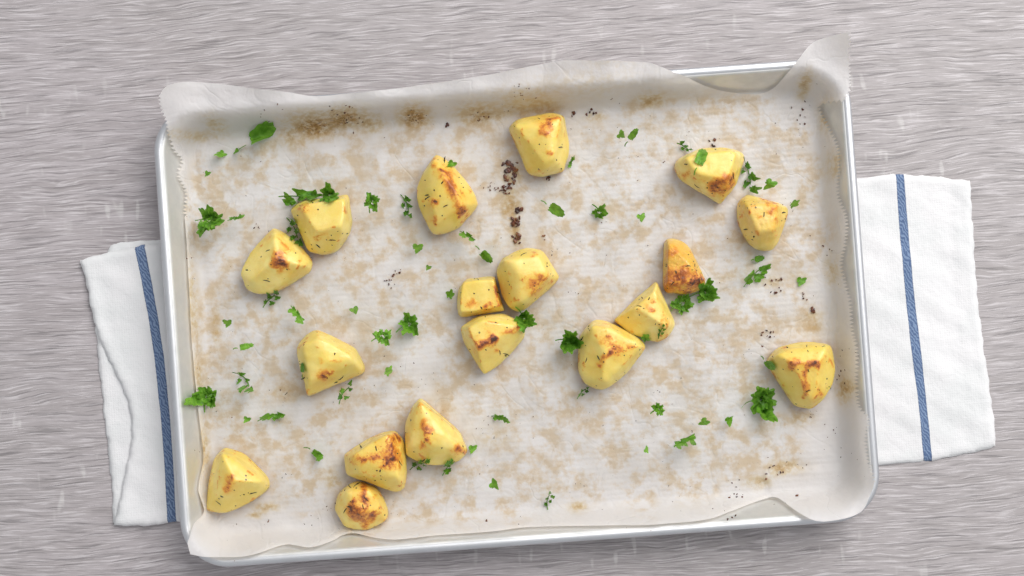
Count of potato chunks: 18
